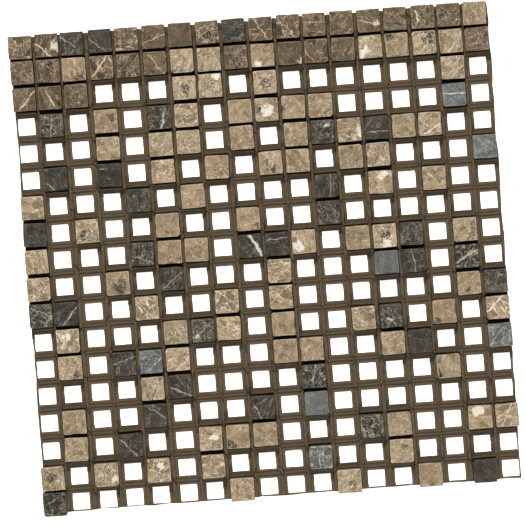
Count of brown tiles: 27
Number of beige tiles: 84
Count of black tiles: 35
